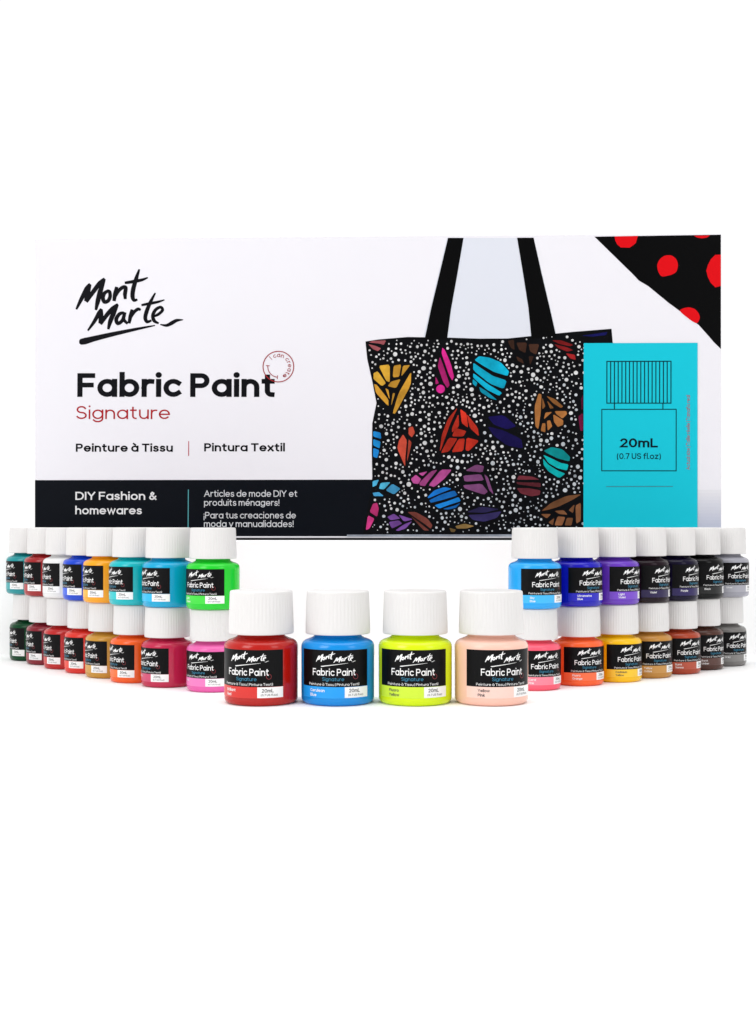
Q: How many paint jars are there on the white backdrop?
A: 34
